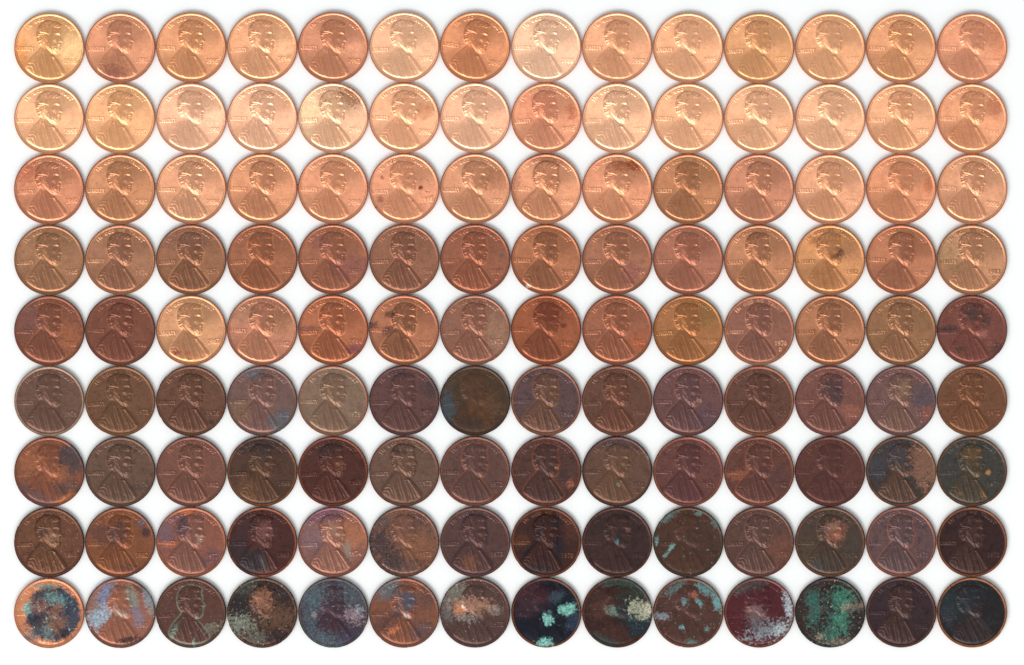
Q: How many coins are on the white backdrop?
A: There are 126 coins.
